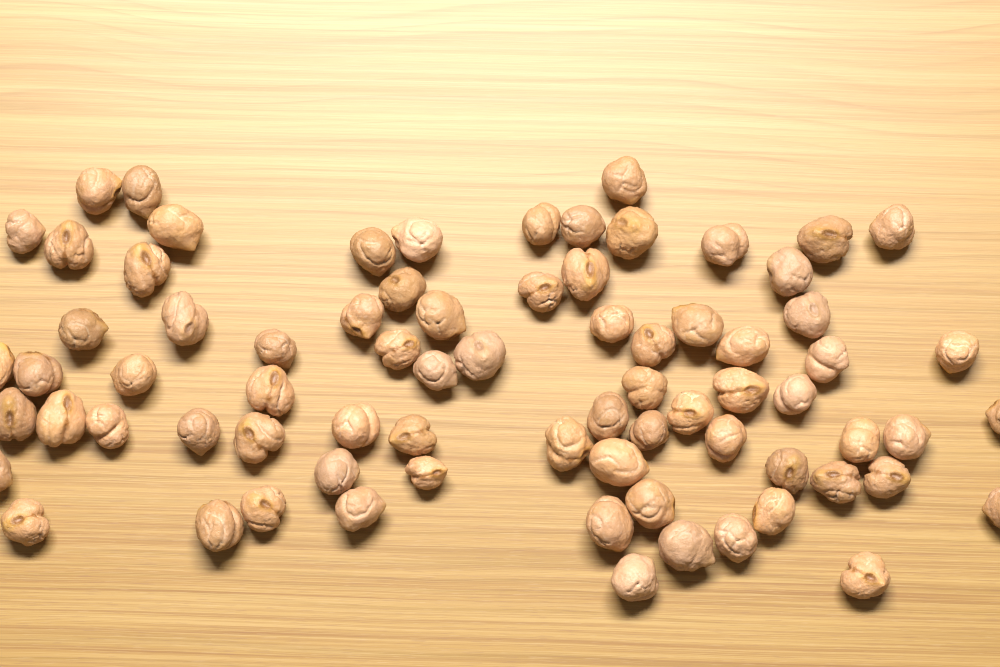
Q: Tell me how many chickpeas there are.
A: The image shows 75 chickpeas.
